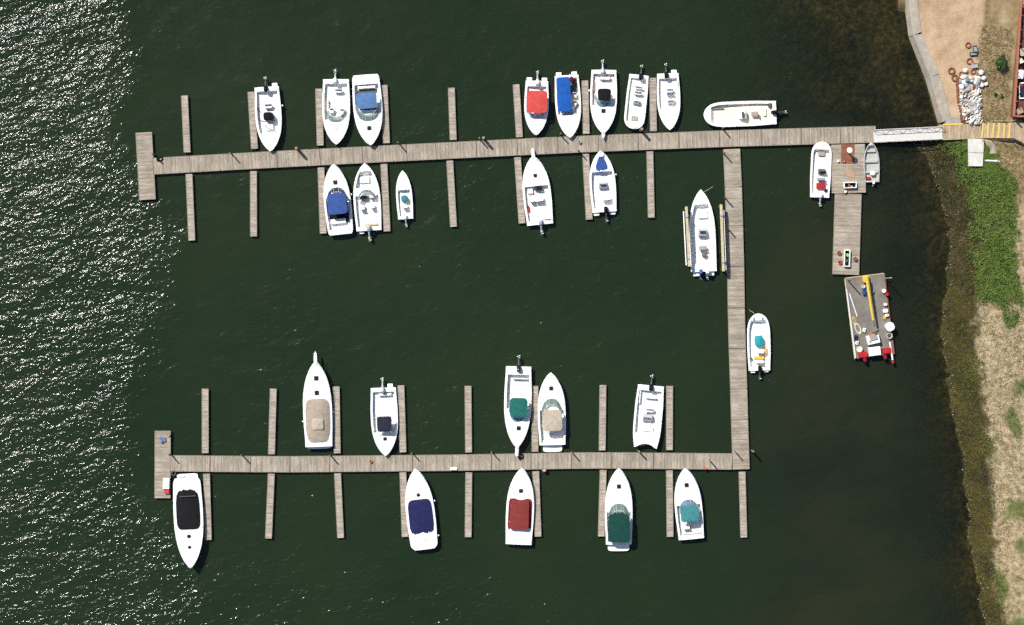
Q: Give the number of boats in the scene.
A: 28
